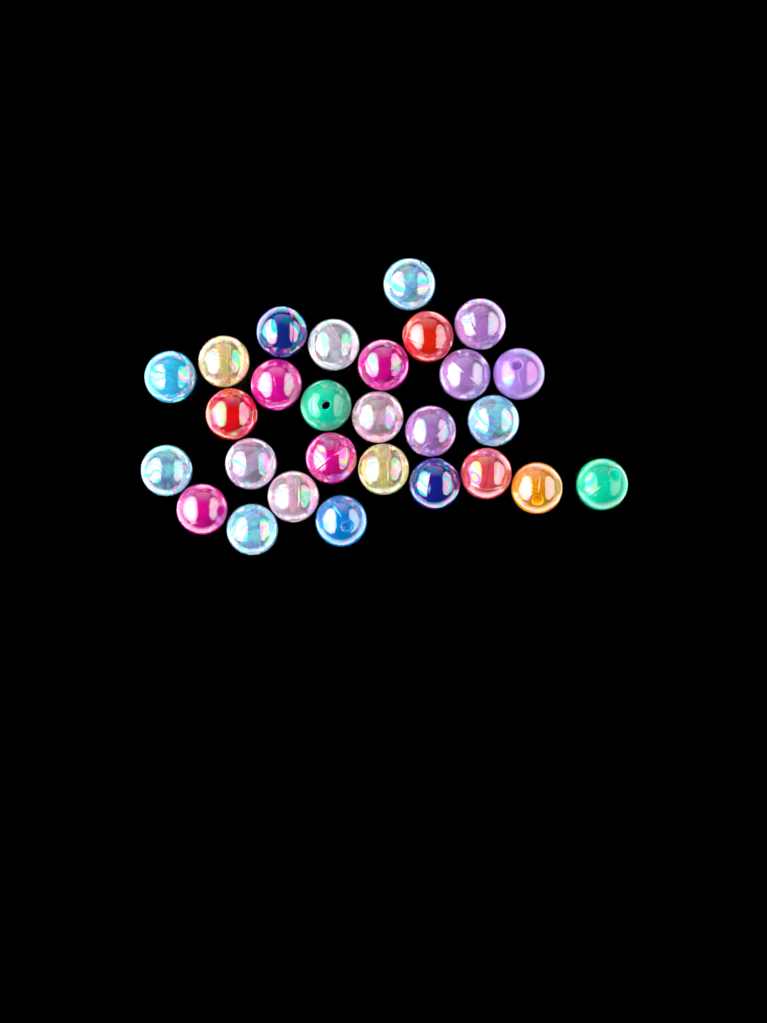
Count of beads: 28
